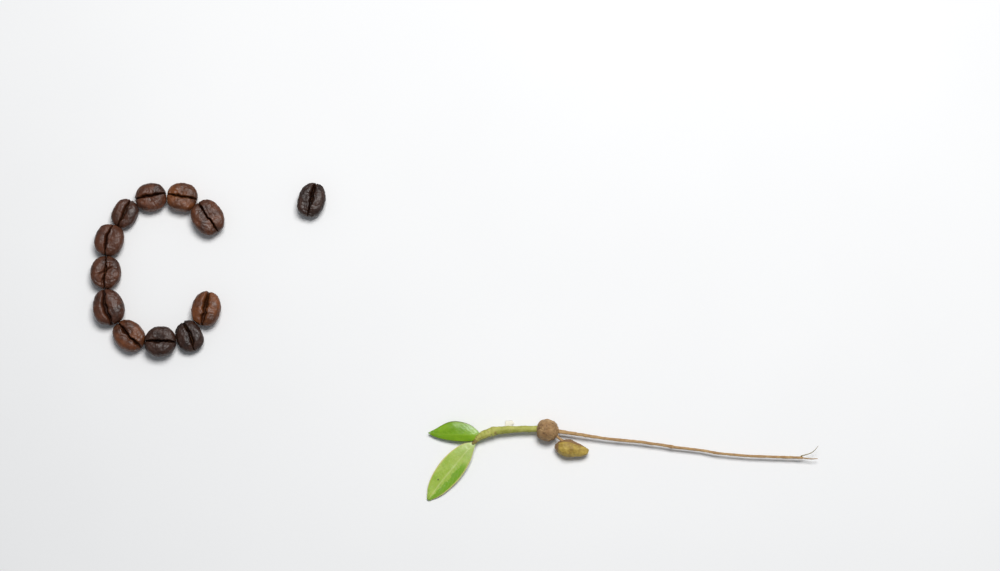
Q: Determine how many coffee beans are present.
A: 12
